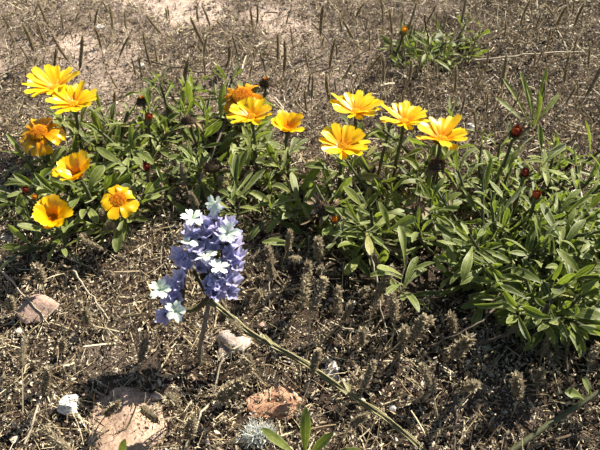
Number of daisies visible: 13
